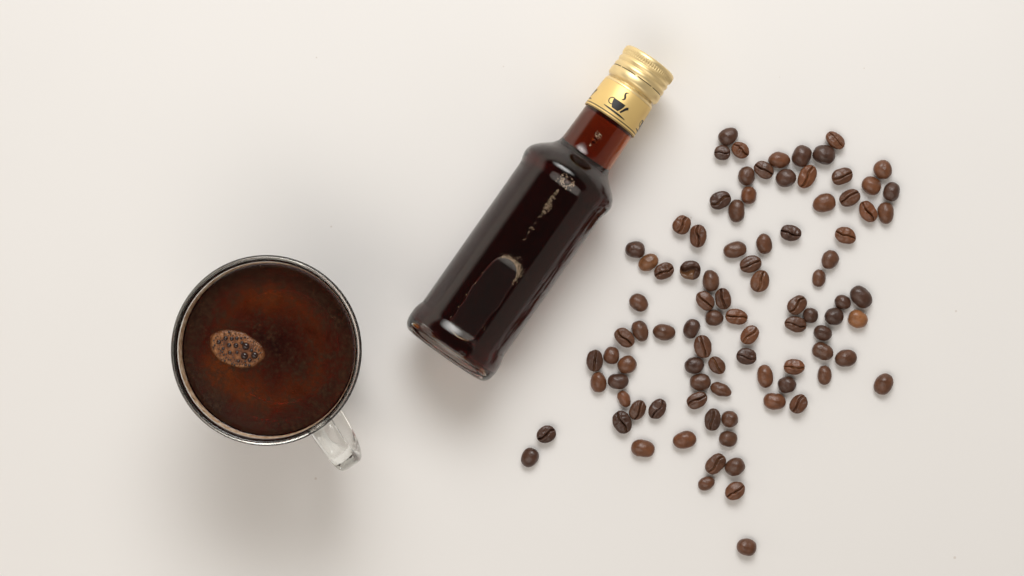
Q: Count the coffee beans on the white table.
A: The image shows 92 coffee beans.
